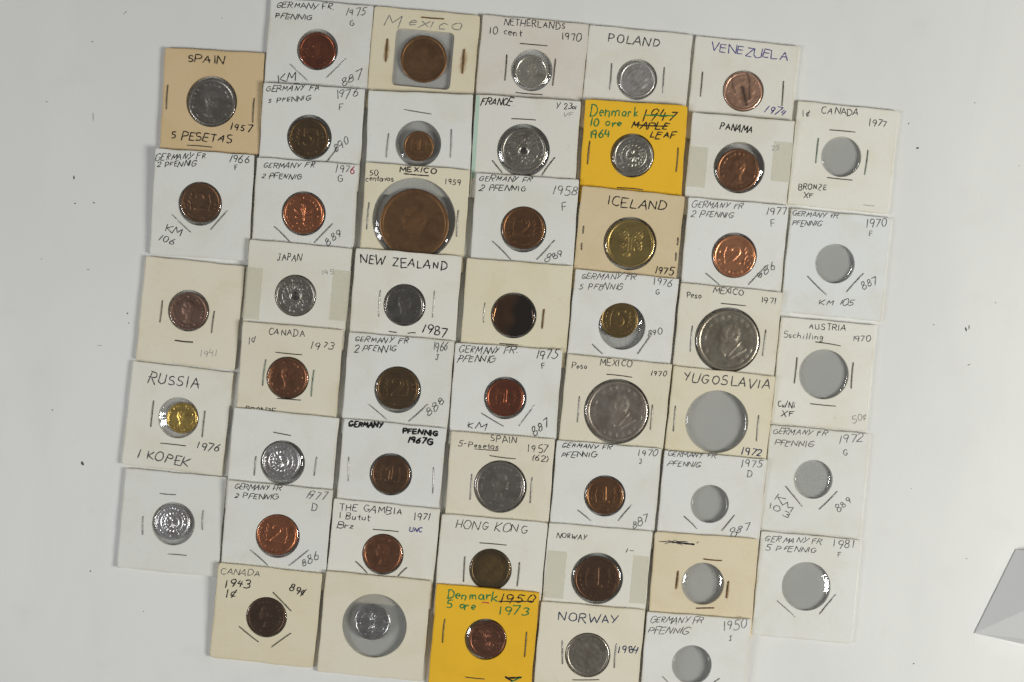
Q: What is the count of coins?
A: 41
